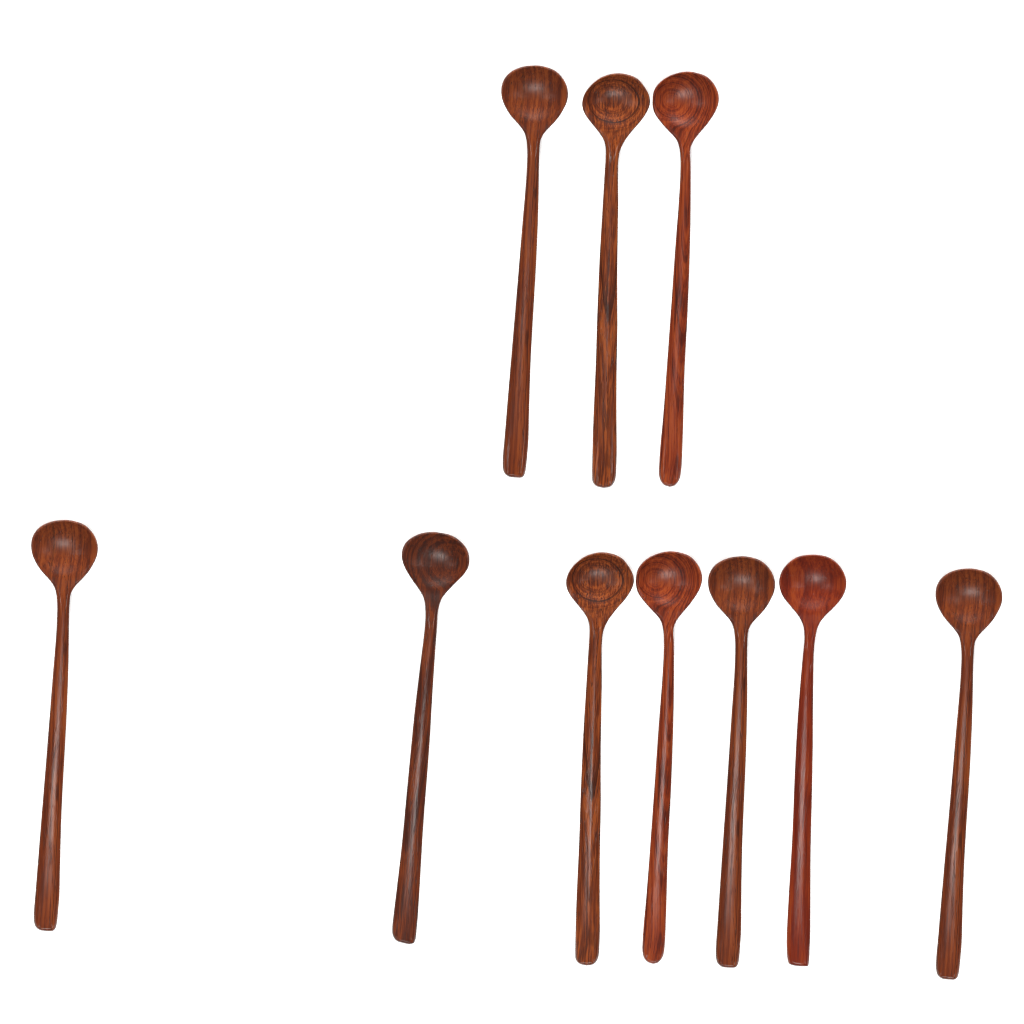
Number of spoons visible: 10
